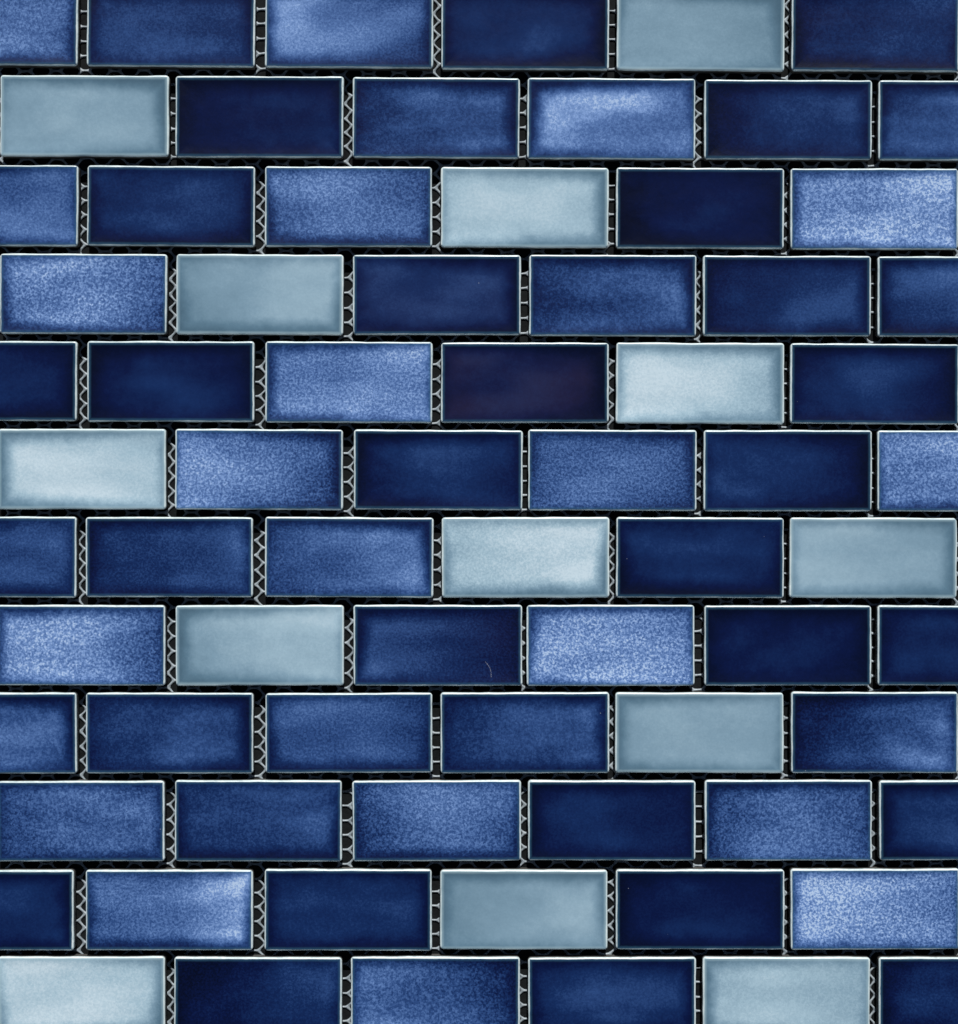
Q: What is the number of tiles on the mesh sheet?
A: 72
